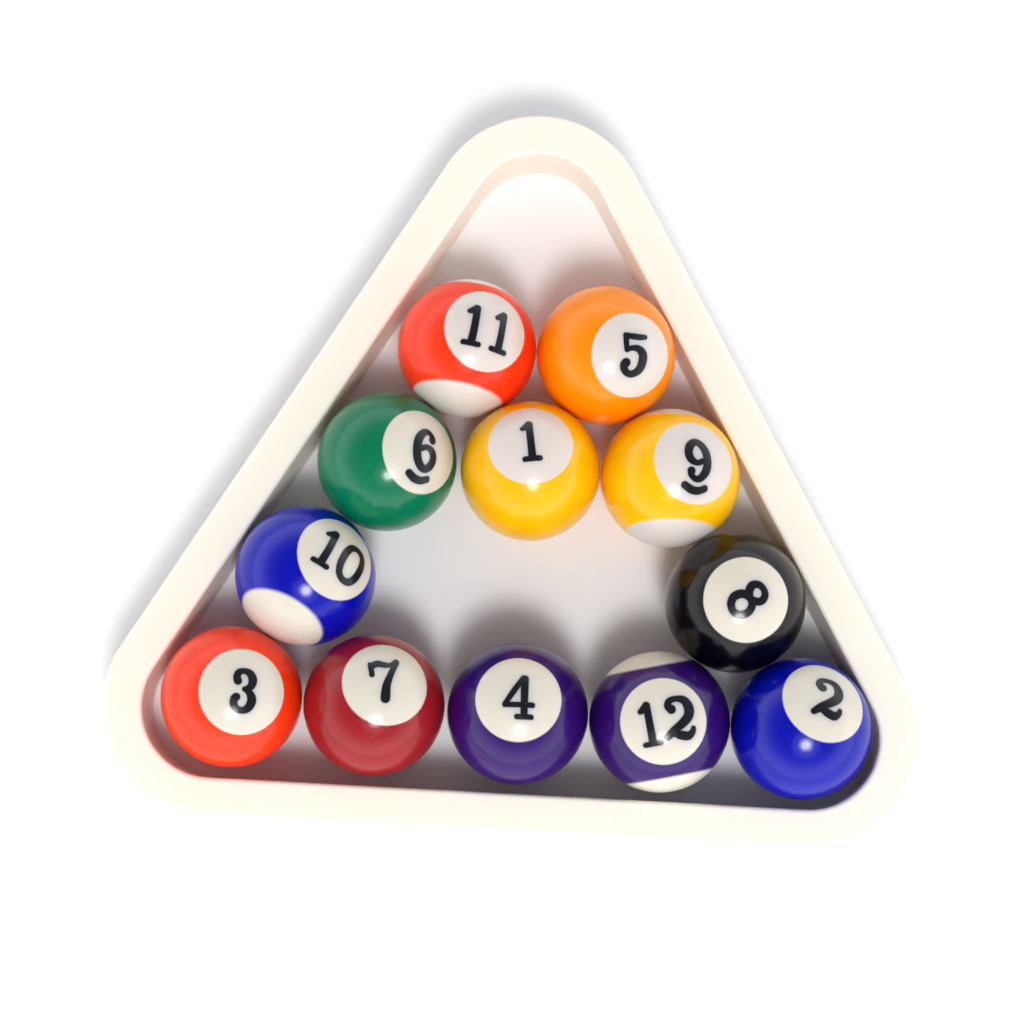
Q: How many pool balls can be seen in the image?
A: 12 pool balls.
